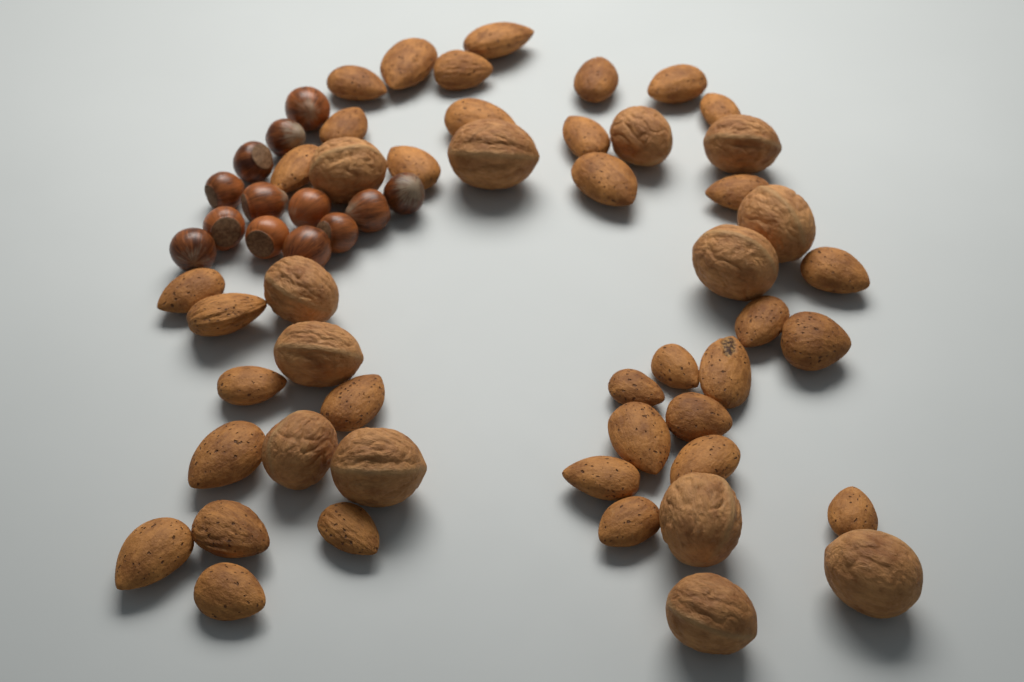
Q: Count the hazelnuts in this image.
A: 13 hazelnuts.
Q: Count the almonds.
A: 35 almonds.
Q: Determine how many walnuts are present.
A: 13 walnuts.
